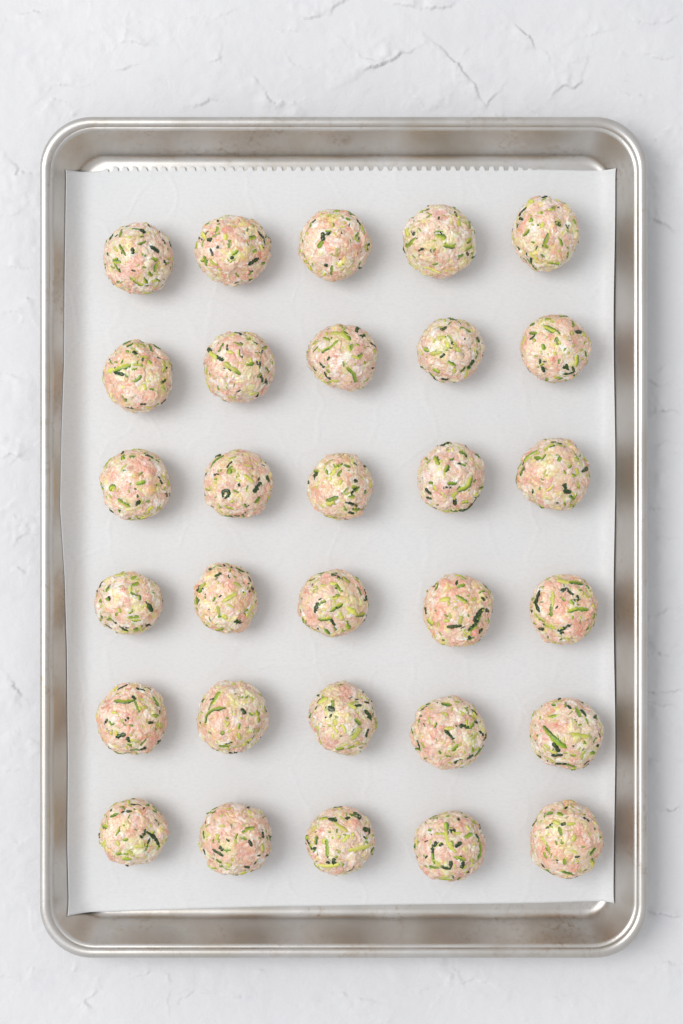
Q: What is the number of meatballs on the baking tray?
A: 30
